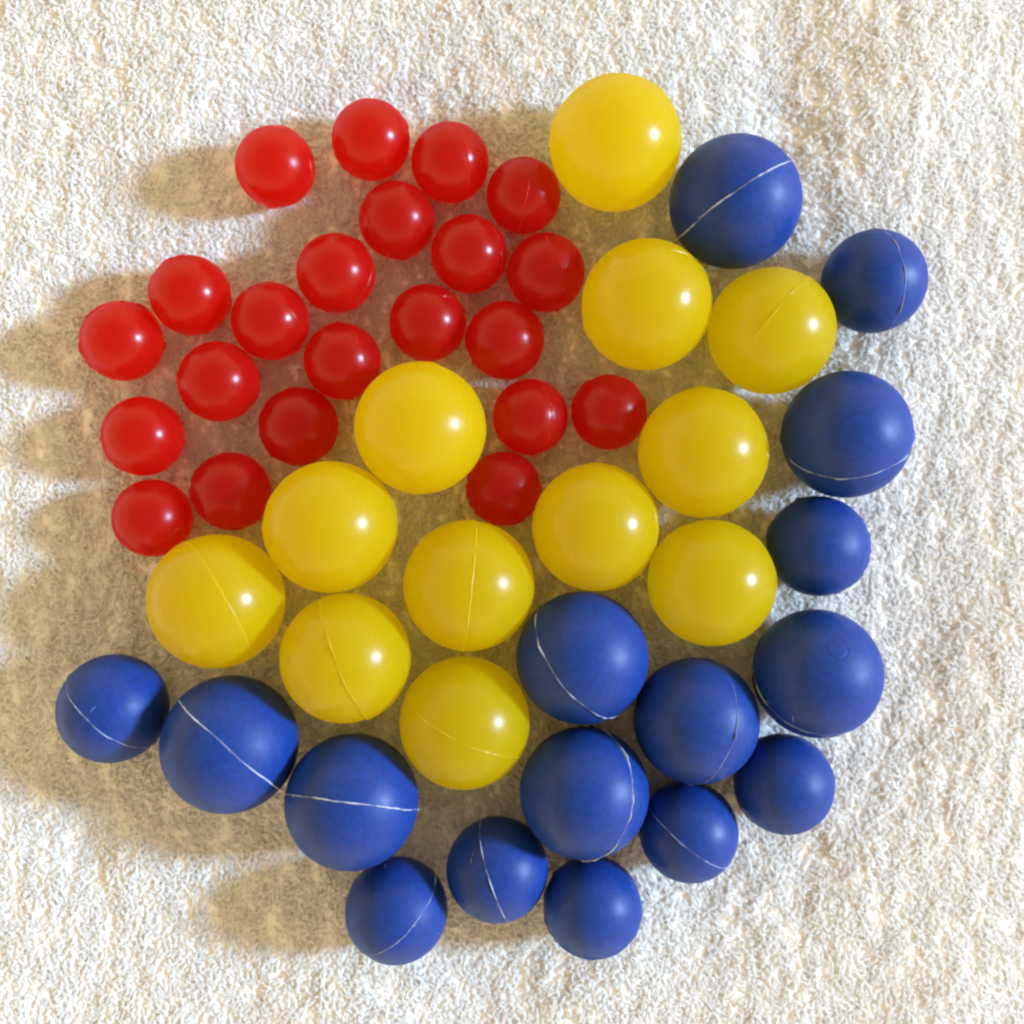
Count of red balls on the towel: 22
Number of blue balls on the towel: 16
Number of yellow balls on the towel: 12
